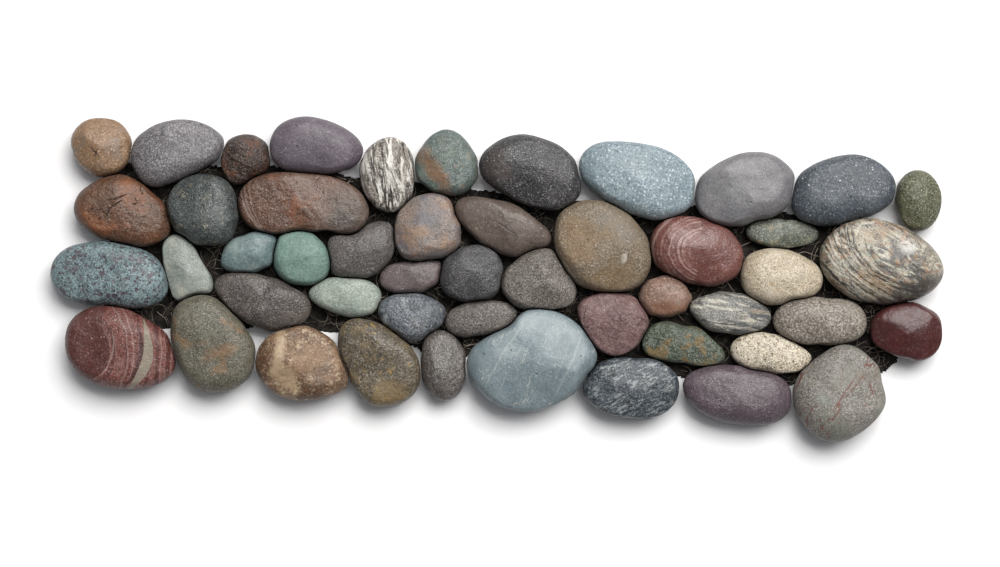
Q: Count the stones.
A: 49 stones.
